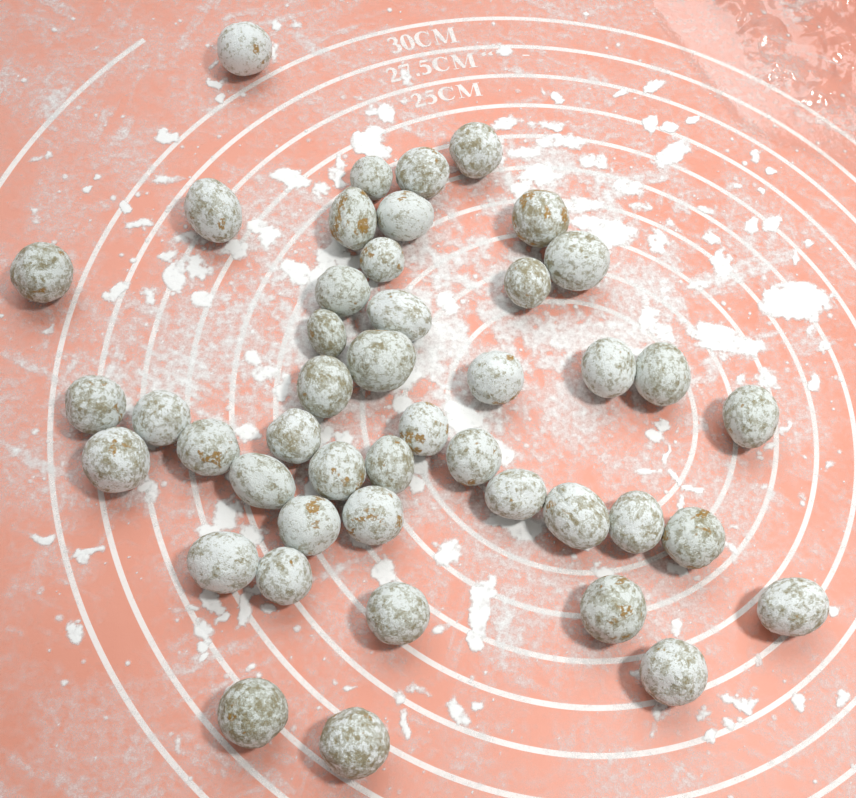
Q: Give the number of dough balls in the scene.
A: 45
